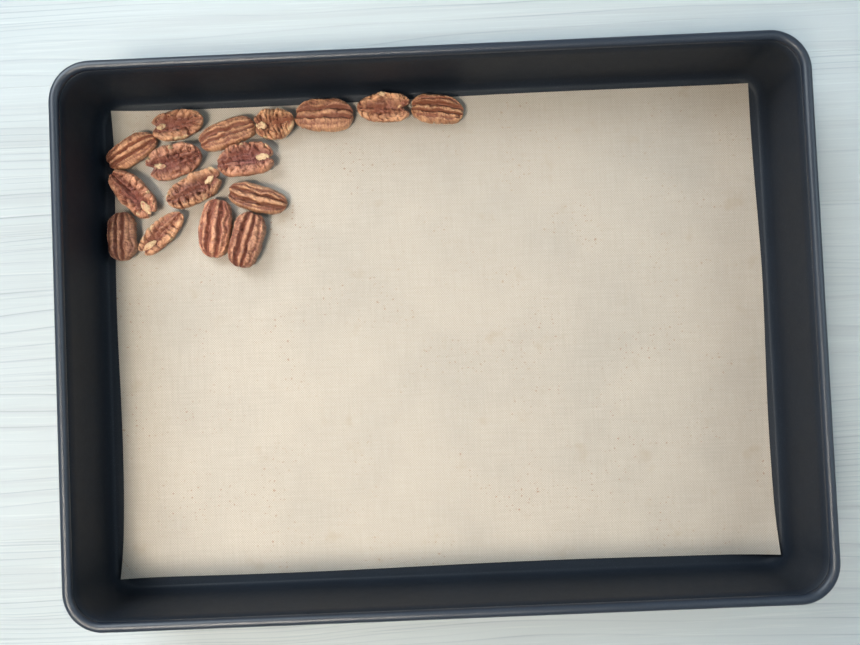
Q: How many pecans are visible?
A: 16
